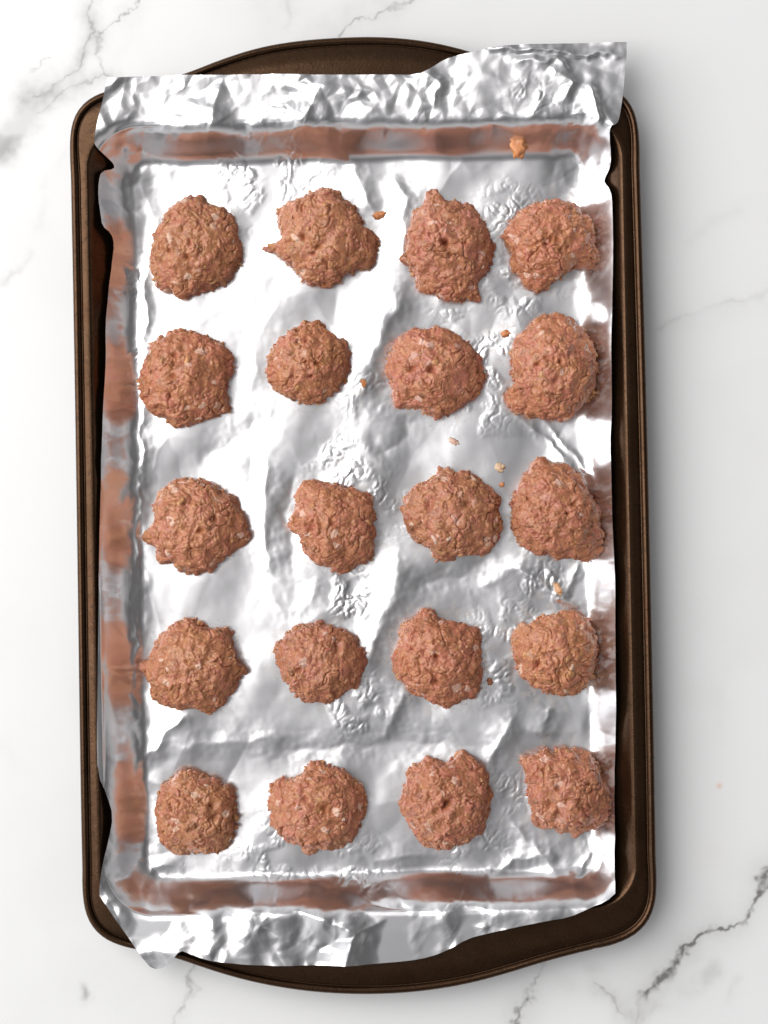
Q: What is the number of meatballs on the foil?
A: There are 20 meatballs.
